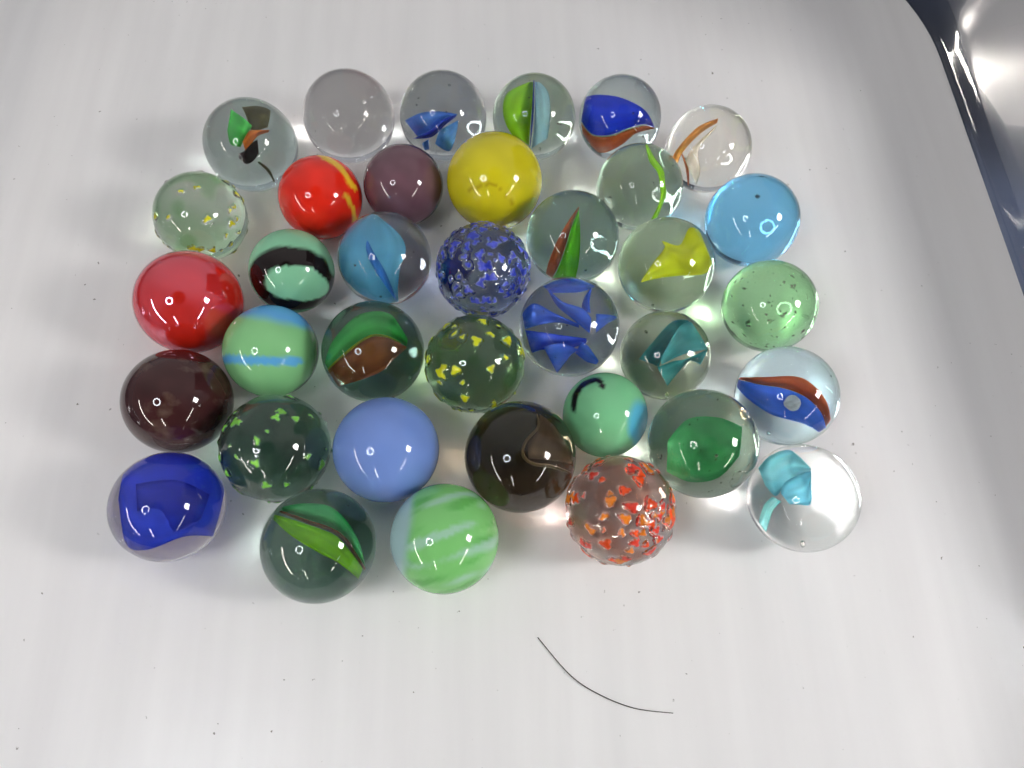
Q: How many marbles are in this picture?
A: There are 36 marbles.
